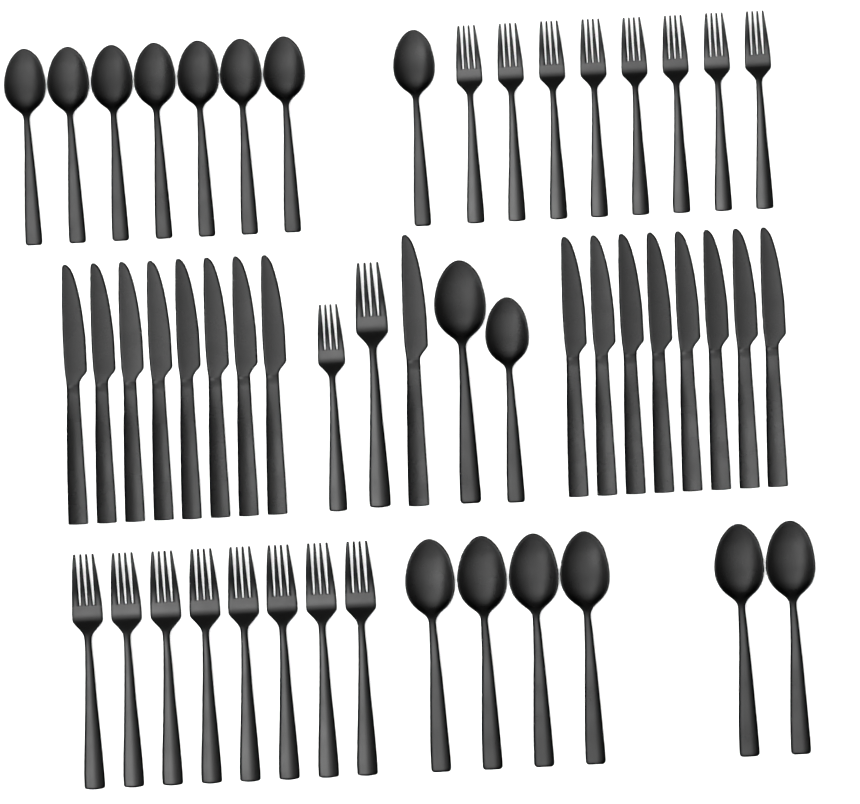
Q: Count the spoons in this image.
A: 16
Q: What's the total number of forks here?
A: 18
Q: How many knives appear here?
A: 17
